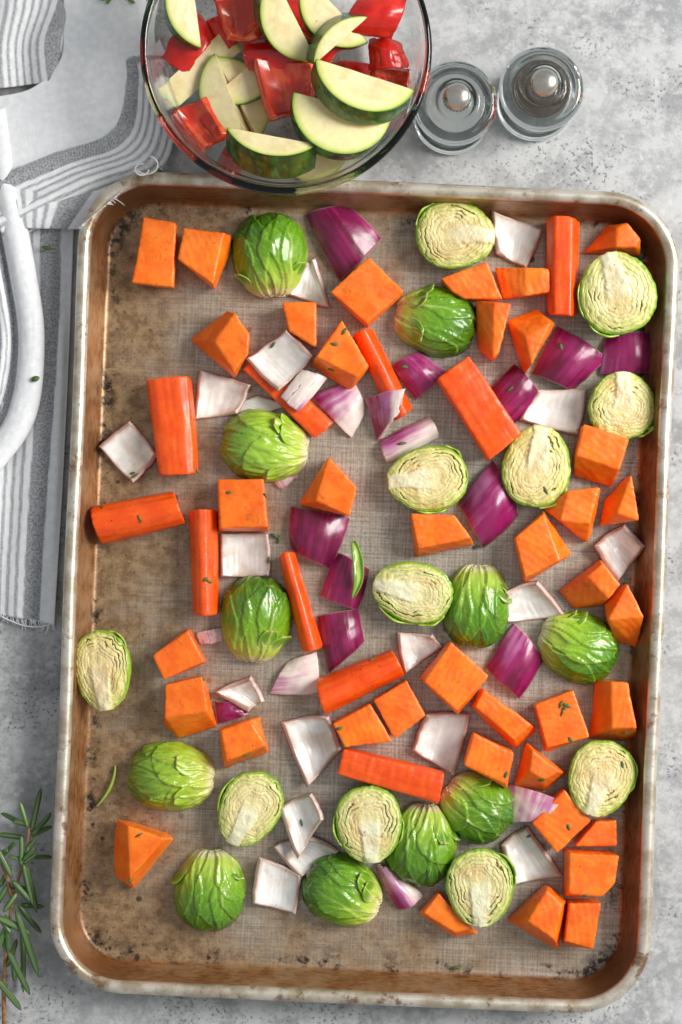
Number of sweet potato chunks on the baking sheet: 38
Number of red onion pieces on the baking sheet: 38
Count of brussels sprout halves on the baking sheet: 22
